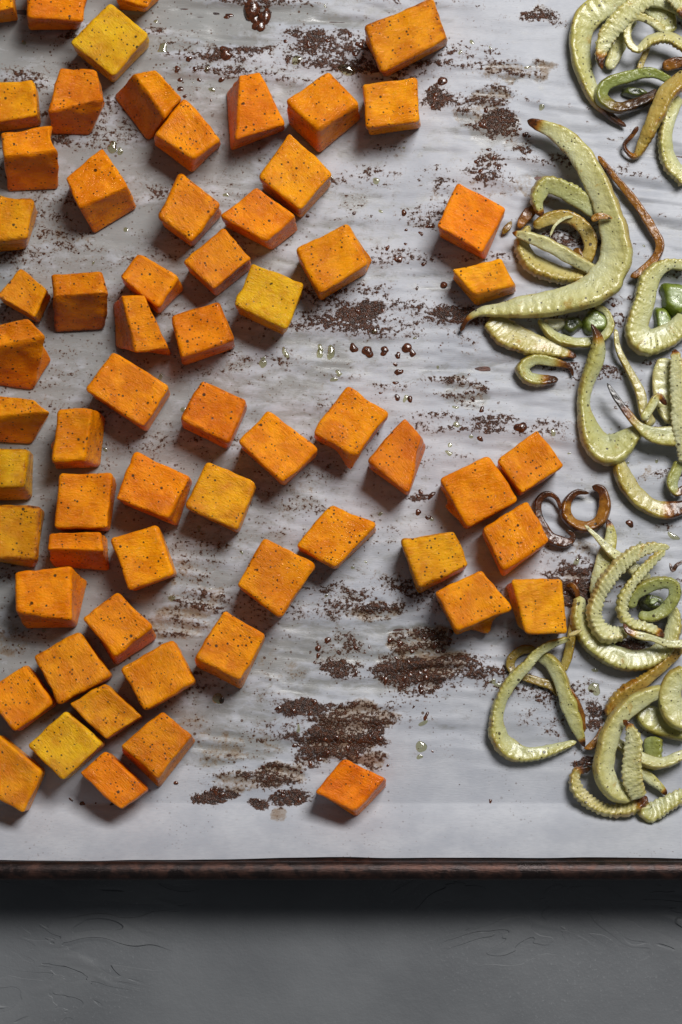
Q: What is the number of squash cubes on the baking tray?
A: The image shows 63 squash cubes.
